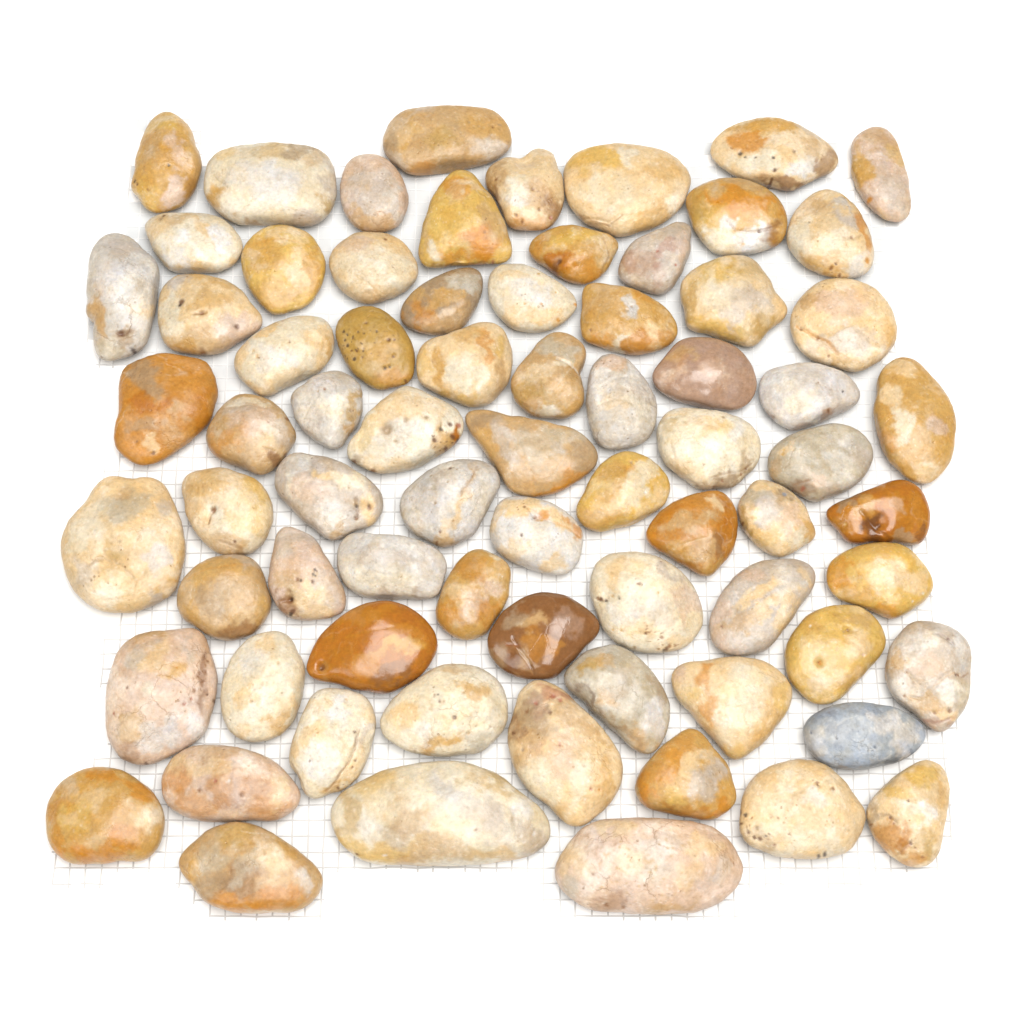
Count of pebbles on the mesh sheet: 74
